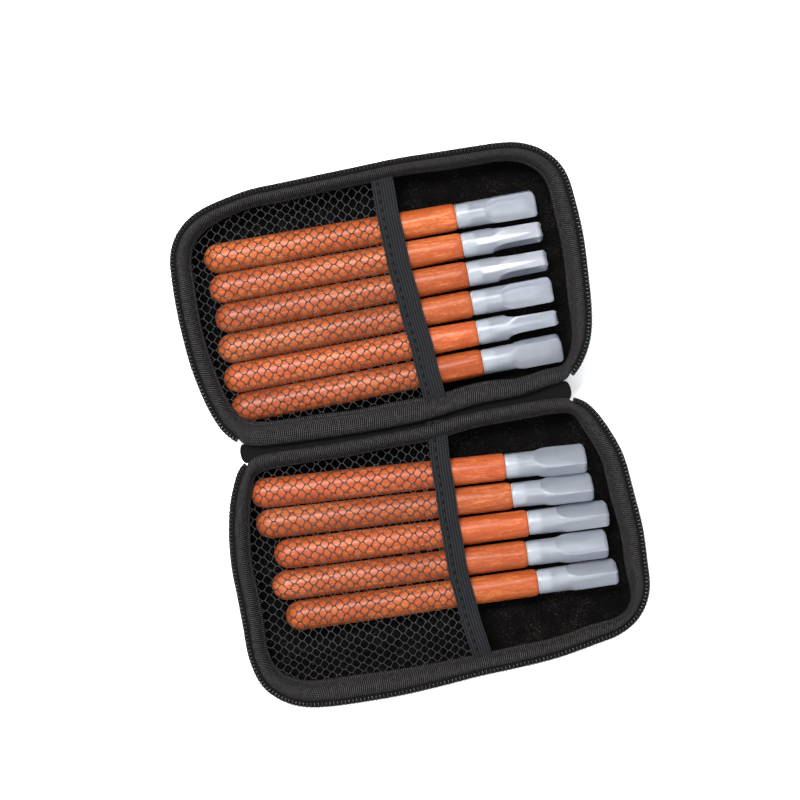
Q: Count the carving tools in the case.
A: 11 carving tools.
